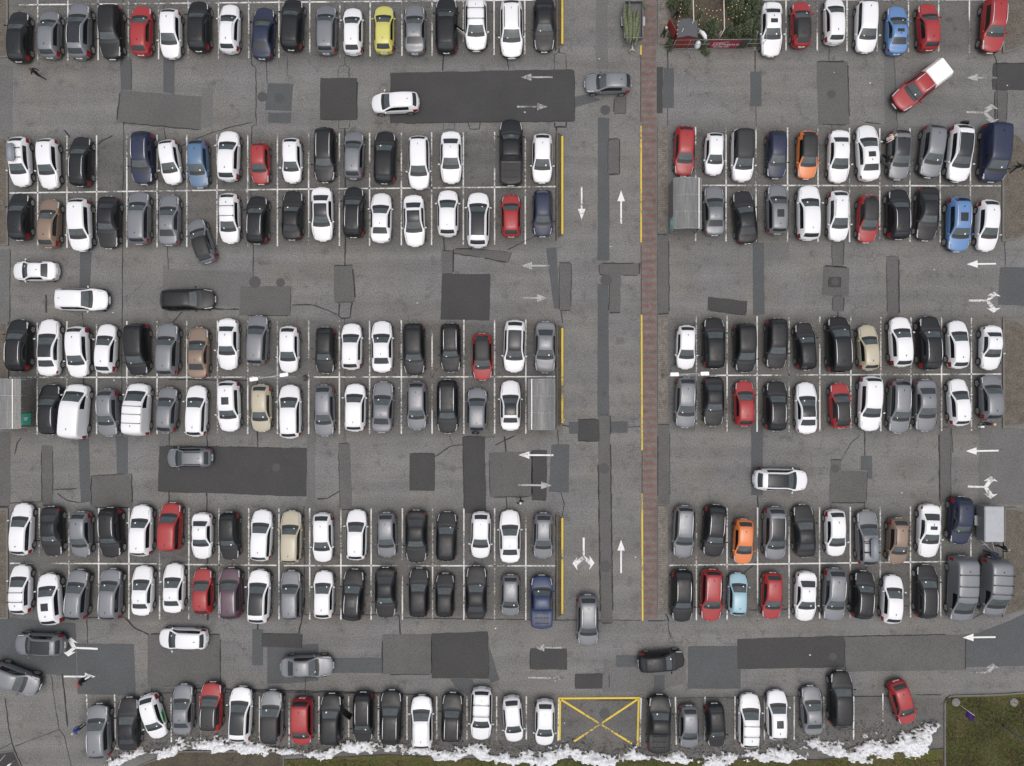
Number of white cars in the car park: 84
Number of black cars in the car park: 58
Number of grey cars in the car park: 49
